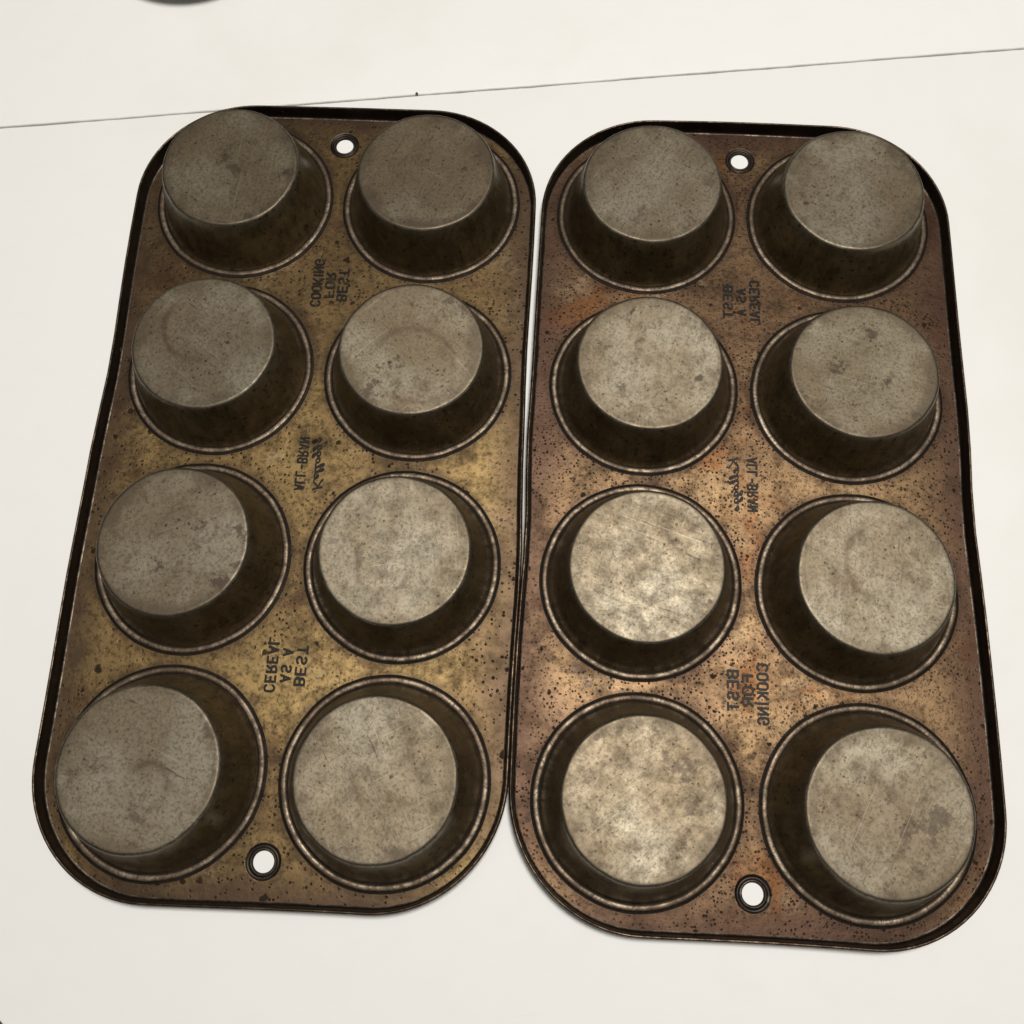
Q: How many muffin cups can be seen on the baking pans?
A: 16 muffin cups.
